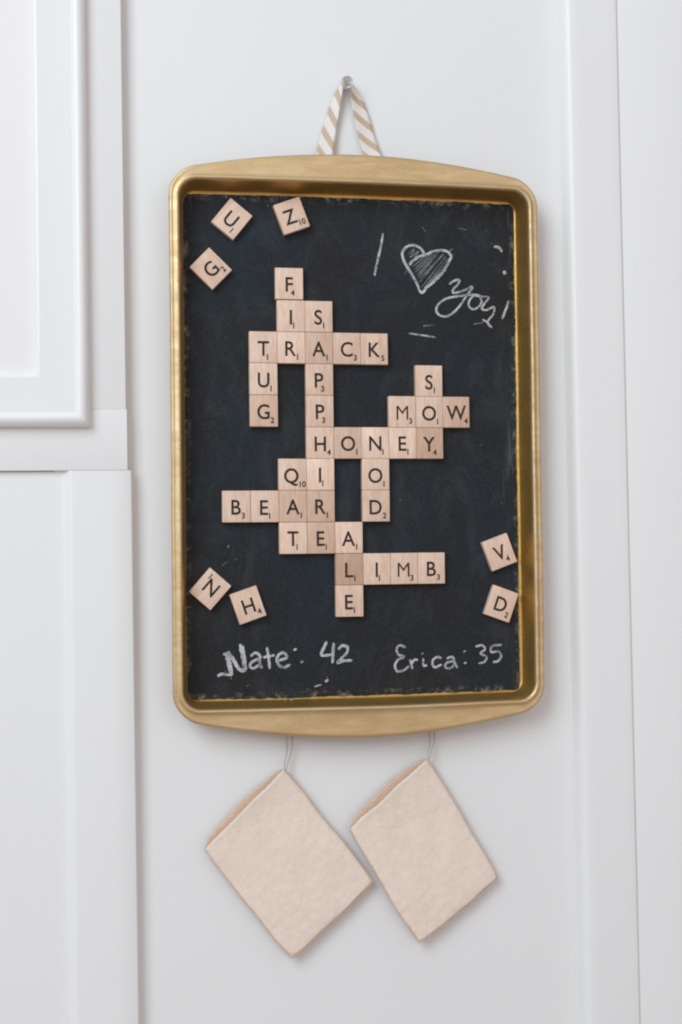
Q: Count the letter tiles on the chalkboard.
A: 44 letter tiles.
